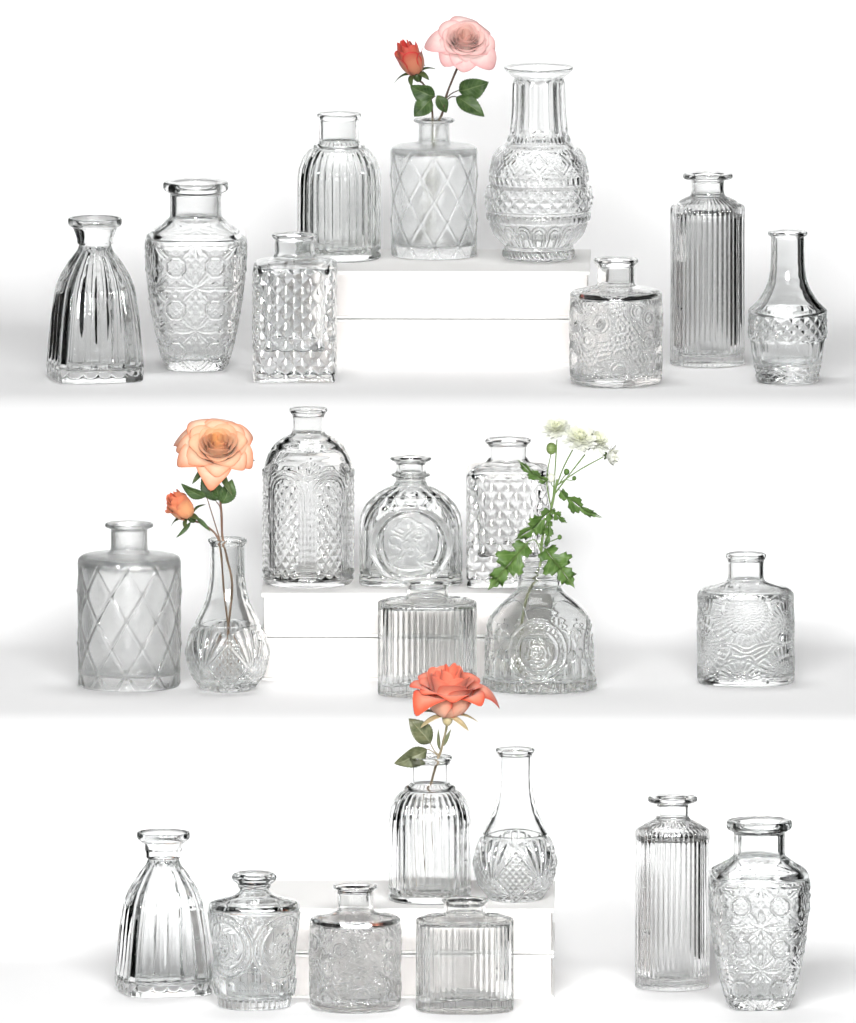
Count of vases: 25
